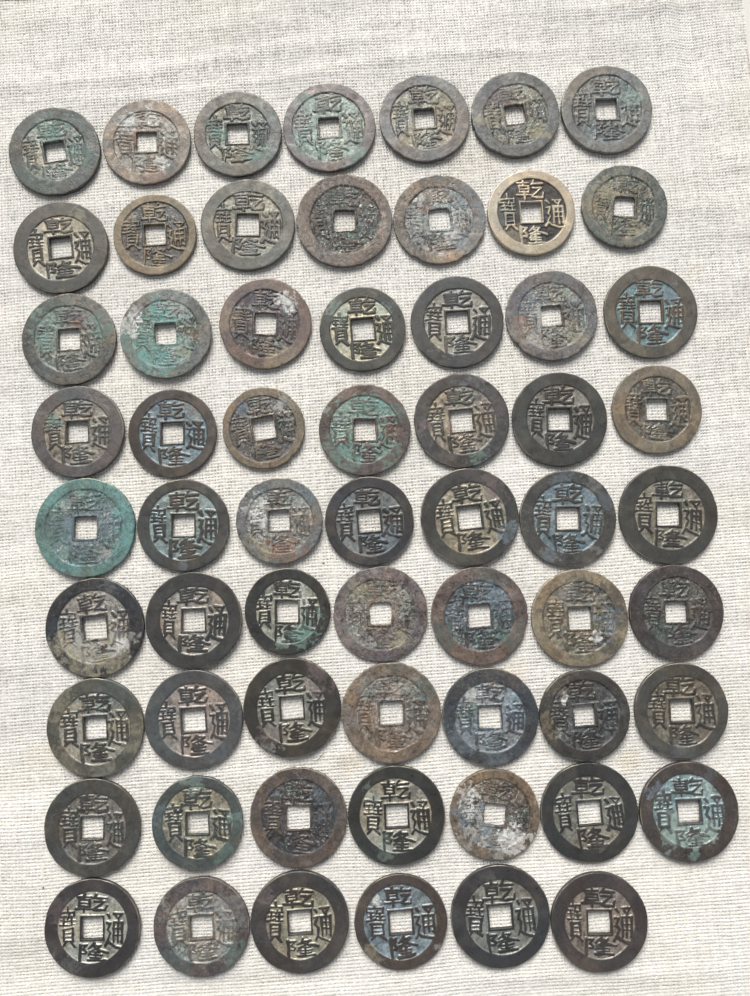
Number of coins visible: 62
